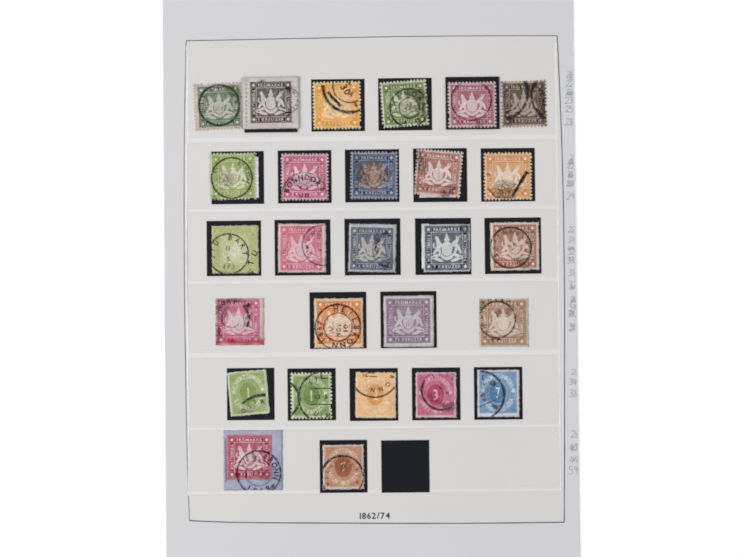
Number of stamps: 27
